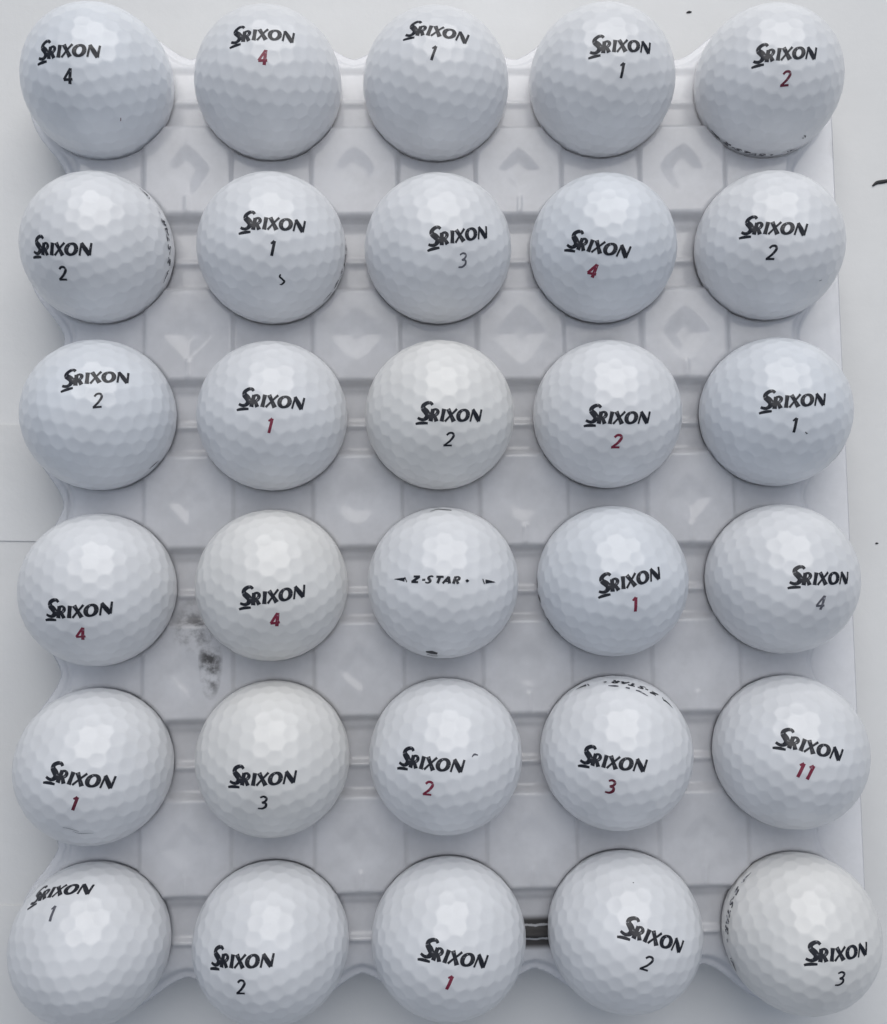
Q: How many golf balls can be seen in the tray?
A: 30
